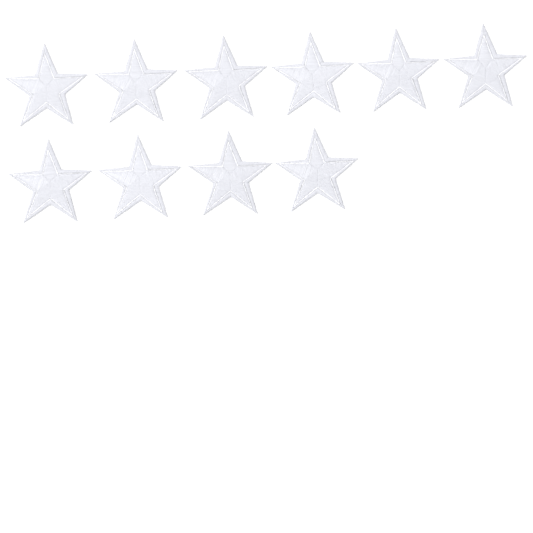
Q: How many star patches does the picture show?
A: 10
